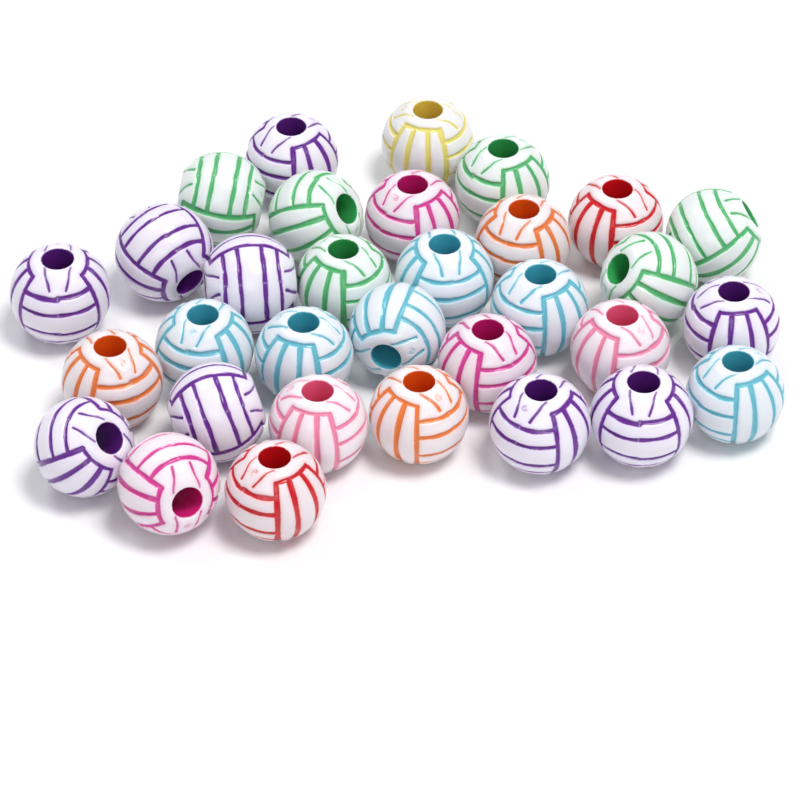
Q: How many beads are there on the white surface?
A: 32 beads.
